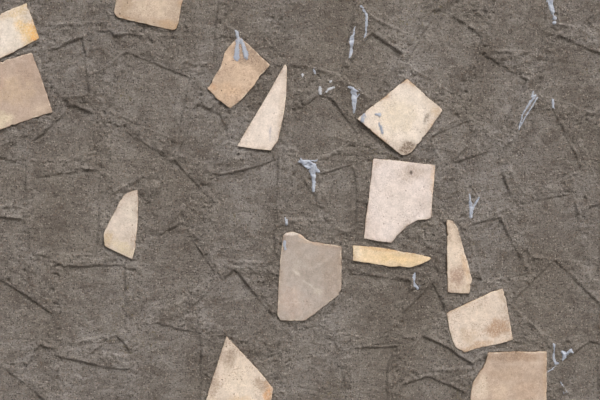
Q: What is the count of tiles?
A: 14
